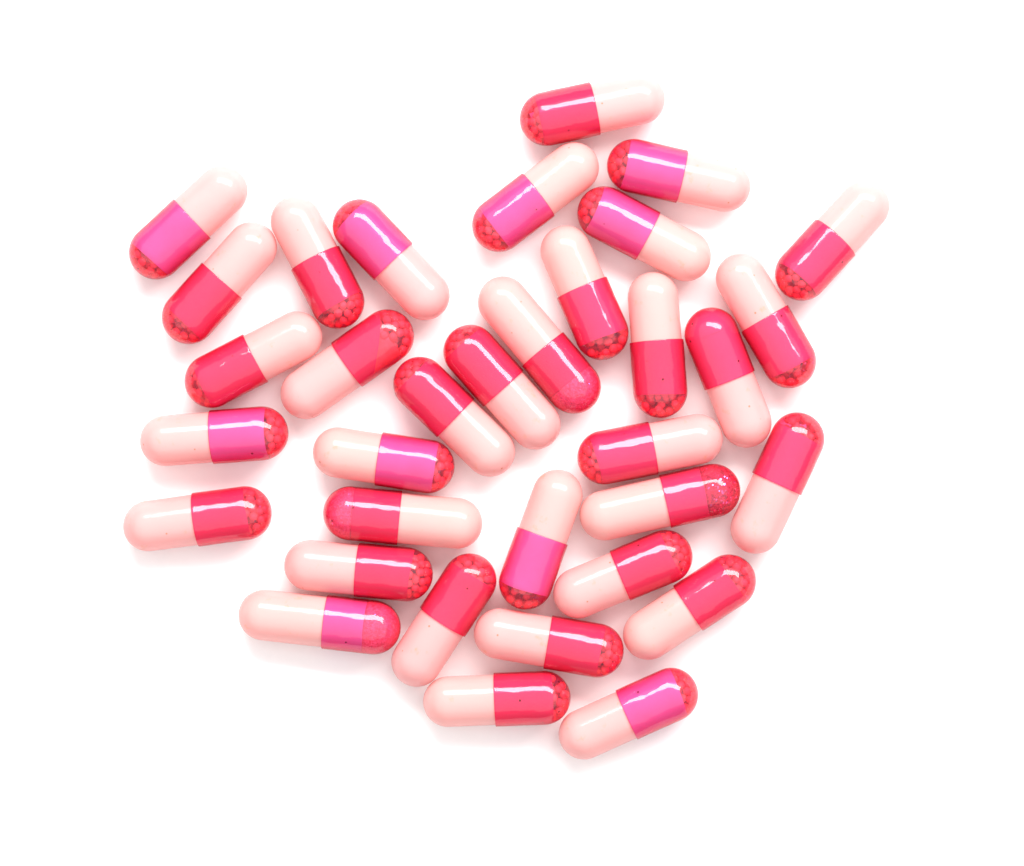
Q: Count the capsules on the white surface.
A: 34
